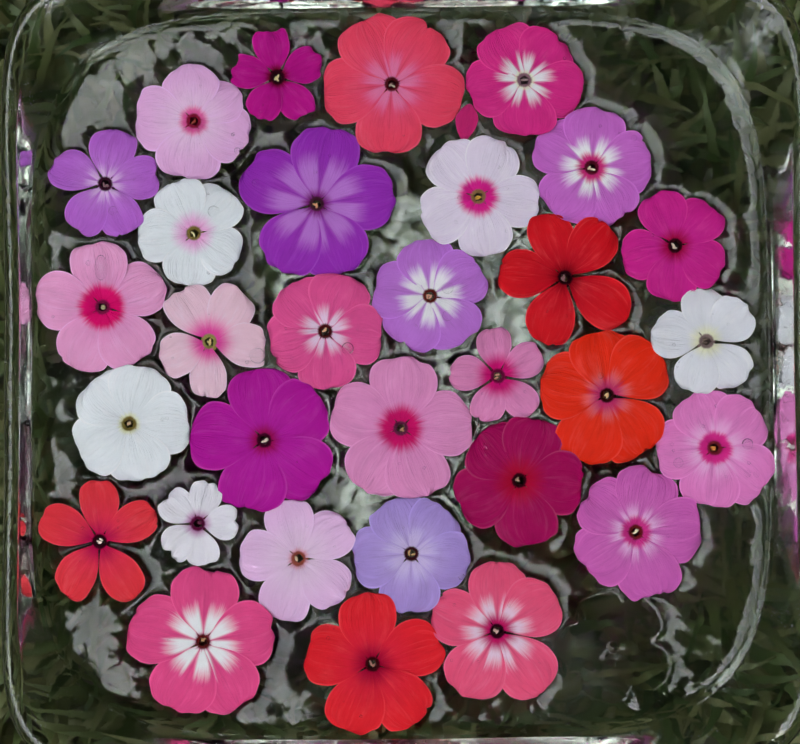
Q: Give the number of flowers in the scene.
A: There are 31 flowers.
